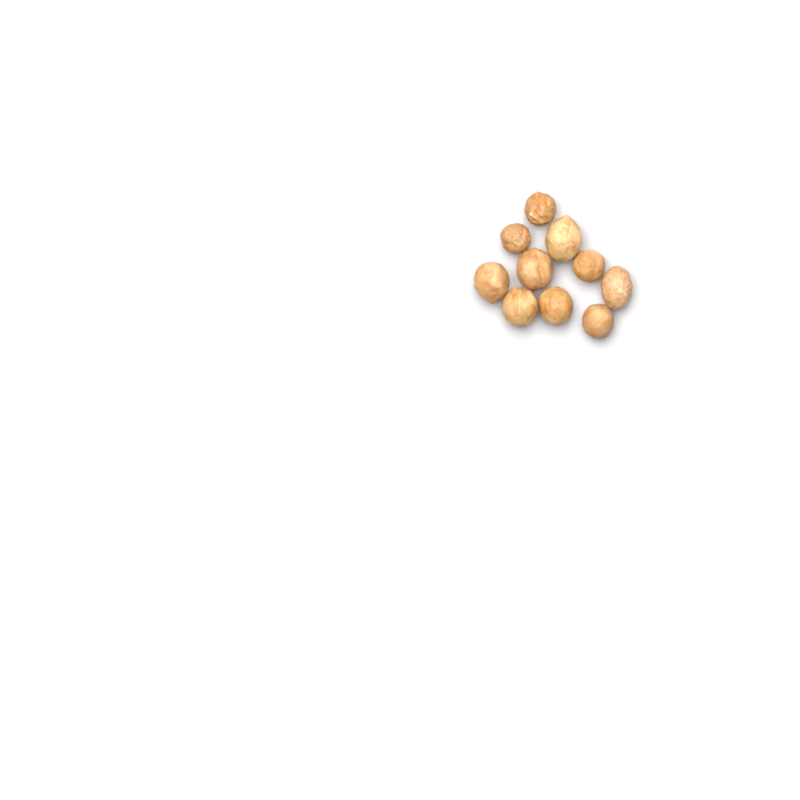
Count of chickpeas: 10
